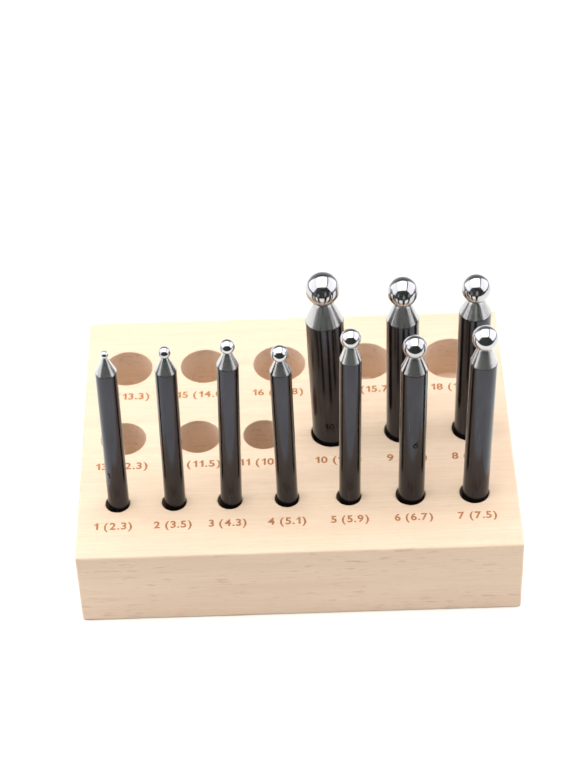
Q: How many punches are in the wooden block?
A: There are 10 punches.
